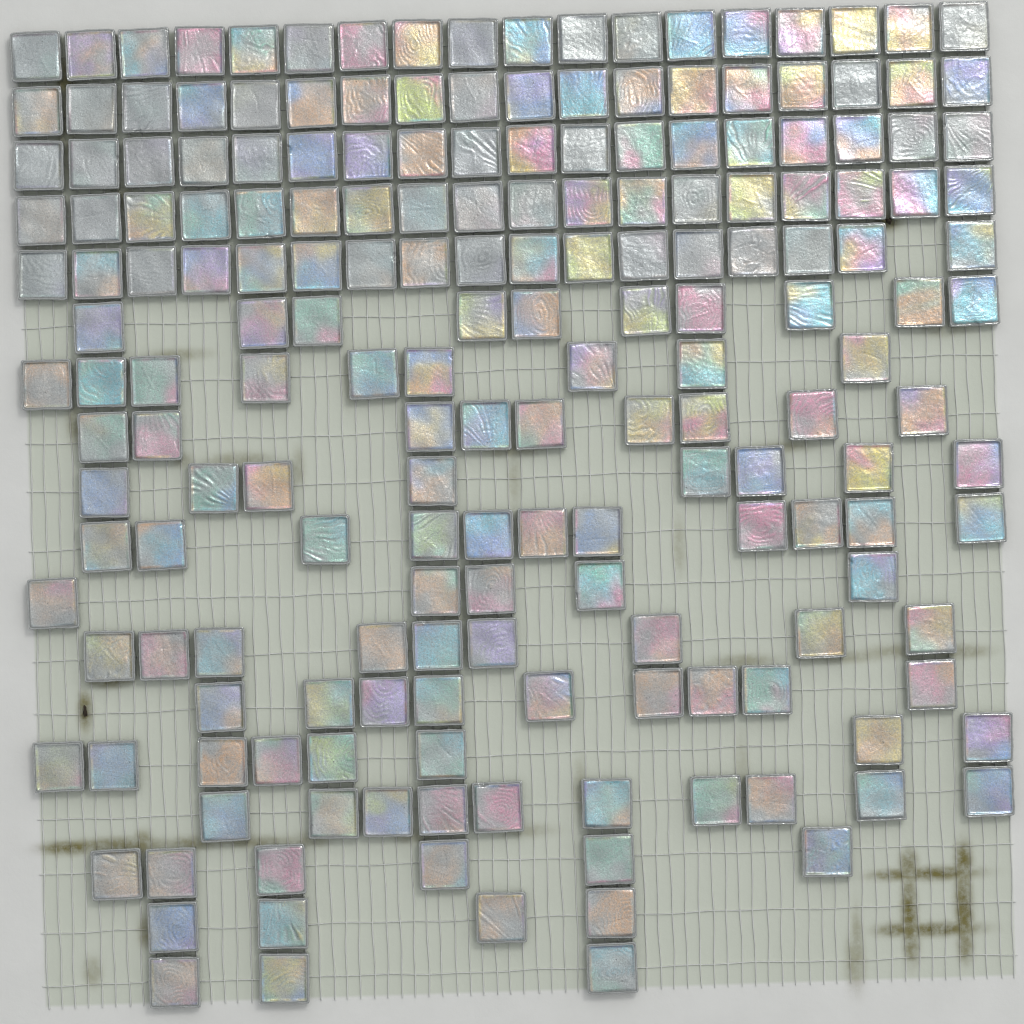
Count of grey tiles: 34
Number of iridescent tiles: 156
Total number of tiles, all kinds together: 190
